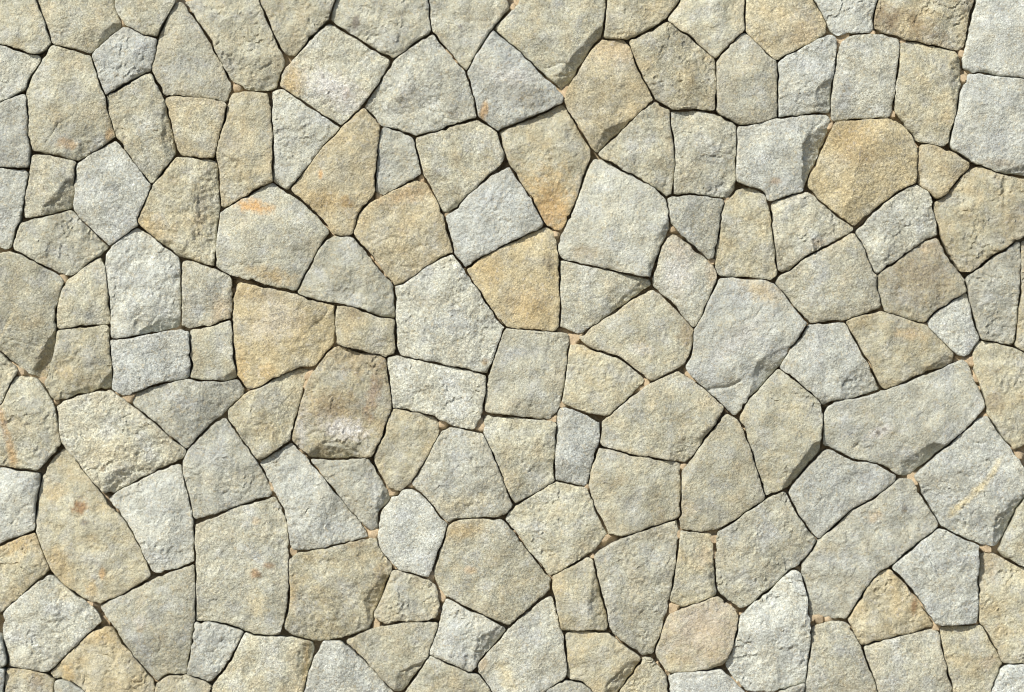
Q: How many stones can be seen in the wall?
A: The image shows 148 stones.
